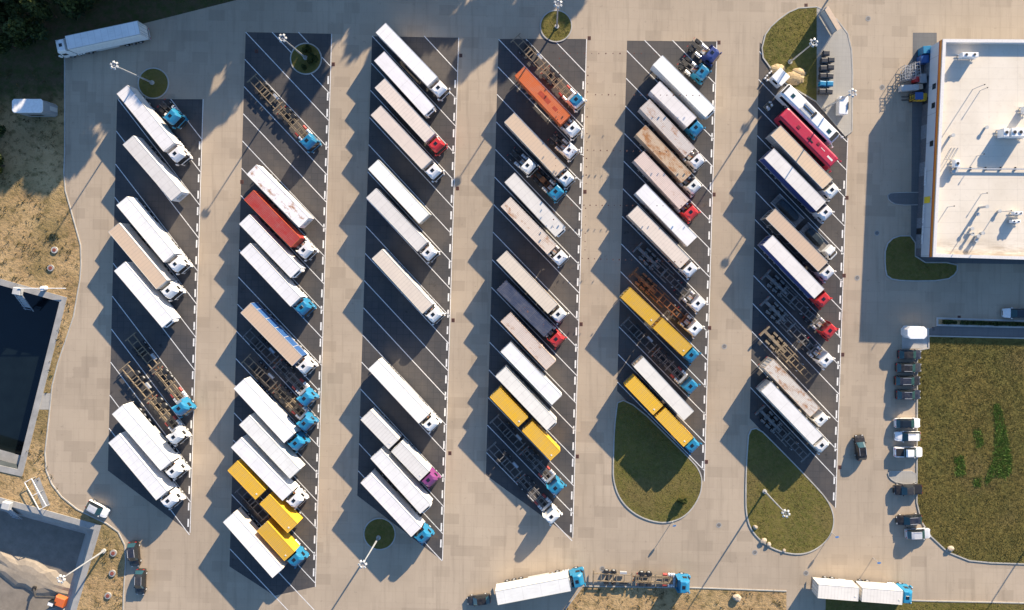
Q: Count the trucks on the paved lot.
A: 61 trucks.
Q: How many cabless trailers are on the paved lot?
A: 20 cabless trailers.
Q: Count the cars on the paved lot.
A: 16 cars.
